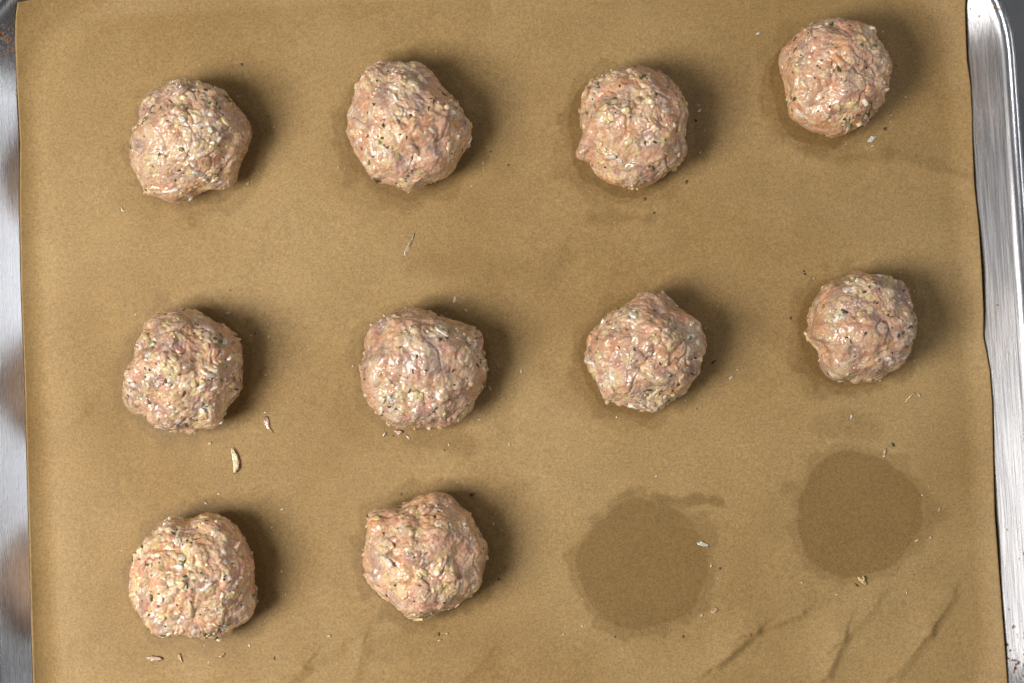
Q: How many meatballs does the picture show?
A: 10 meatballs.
